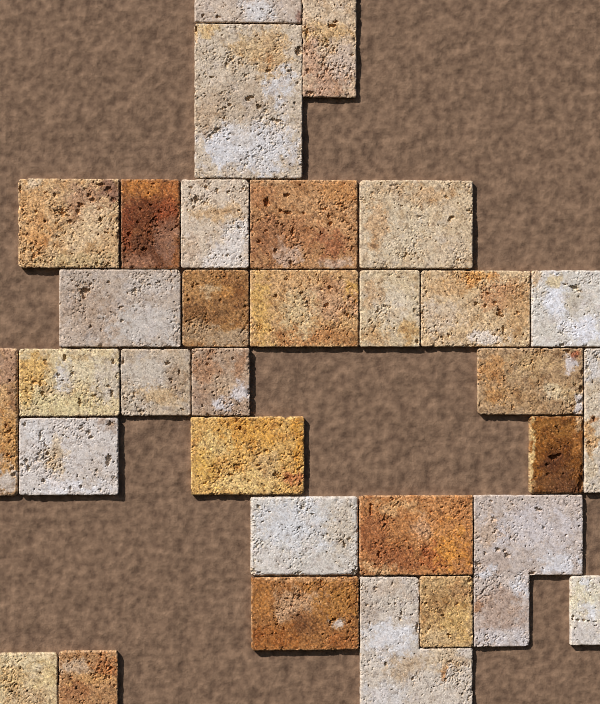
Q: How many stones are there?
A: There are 32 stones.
